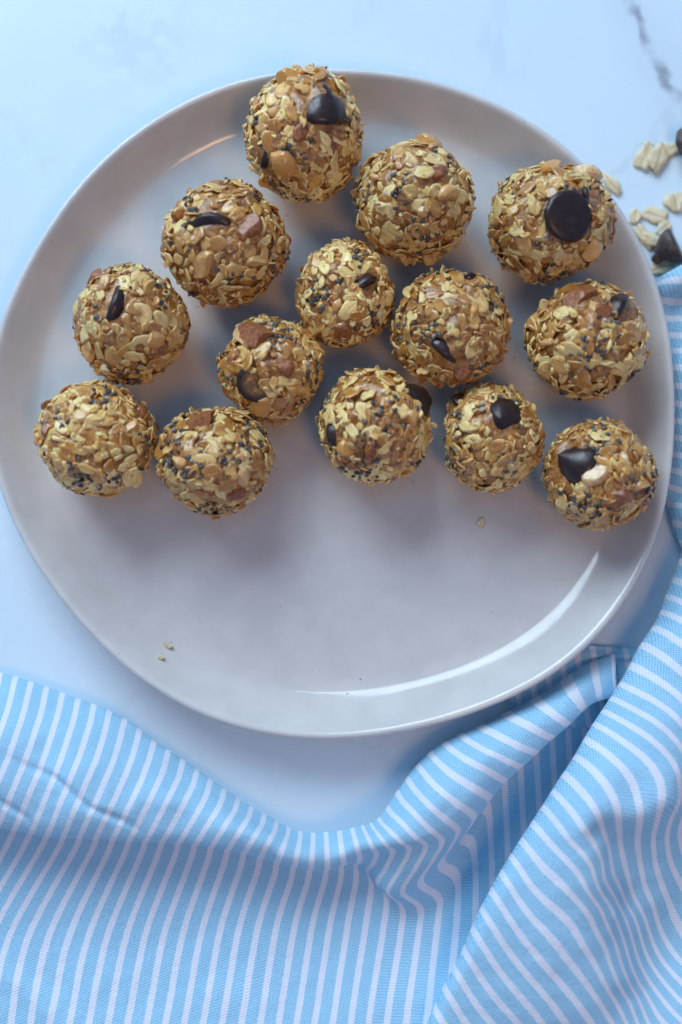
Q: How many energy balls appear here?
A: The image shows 14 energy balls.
